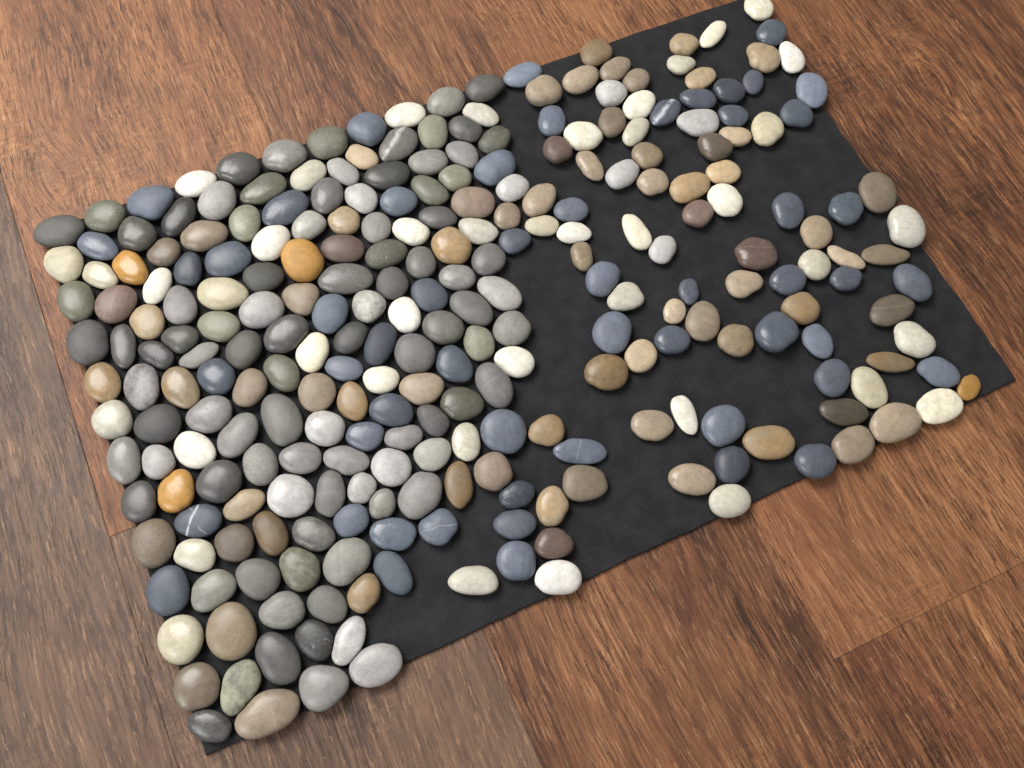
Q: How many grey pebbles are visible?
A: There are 87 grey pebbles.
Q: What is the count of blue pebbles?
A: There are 55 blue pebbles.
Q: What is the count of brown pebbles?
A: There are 75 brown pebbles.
